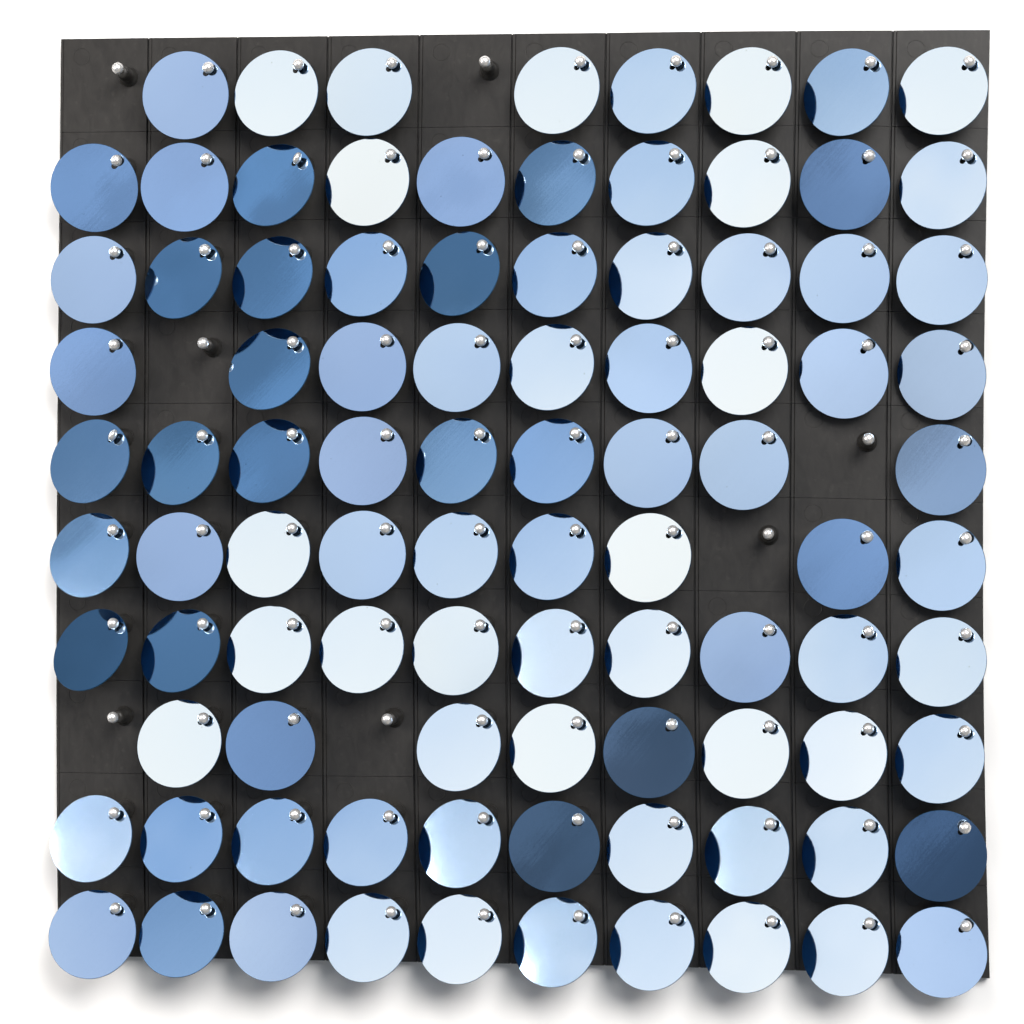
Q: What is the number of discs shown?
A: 93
